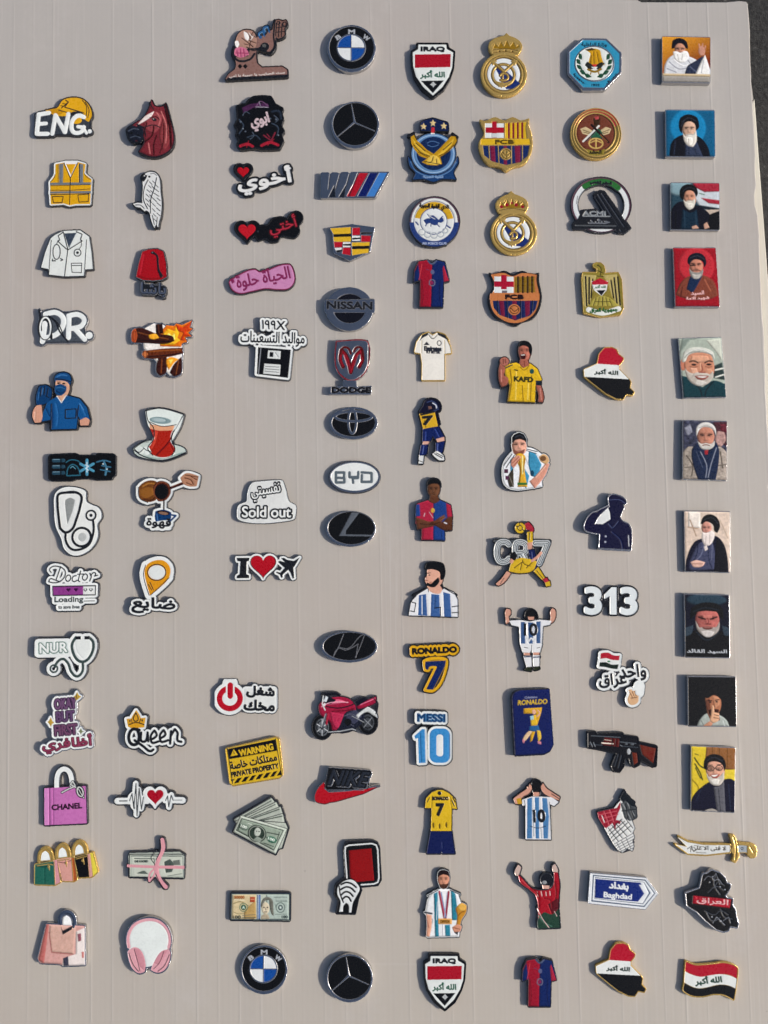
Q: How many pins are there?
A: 101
